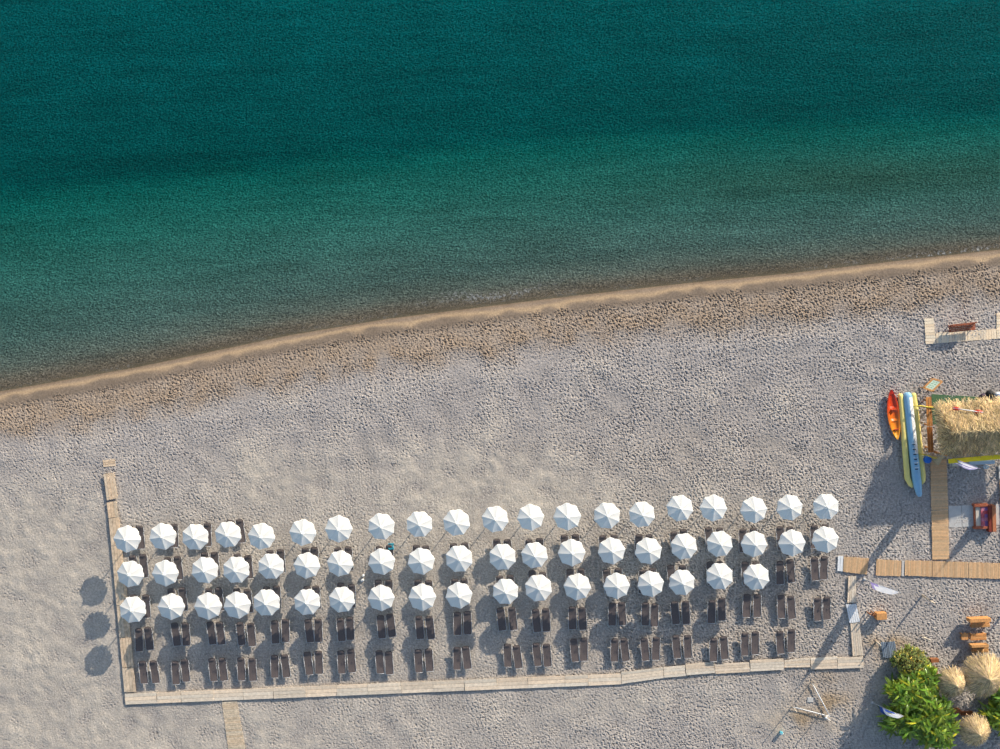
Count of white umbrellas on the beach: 58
